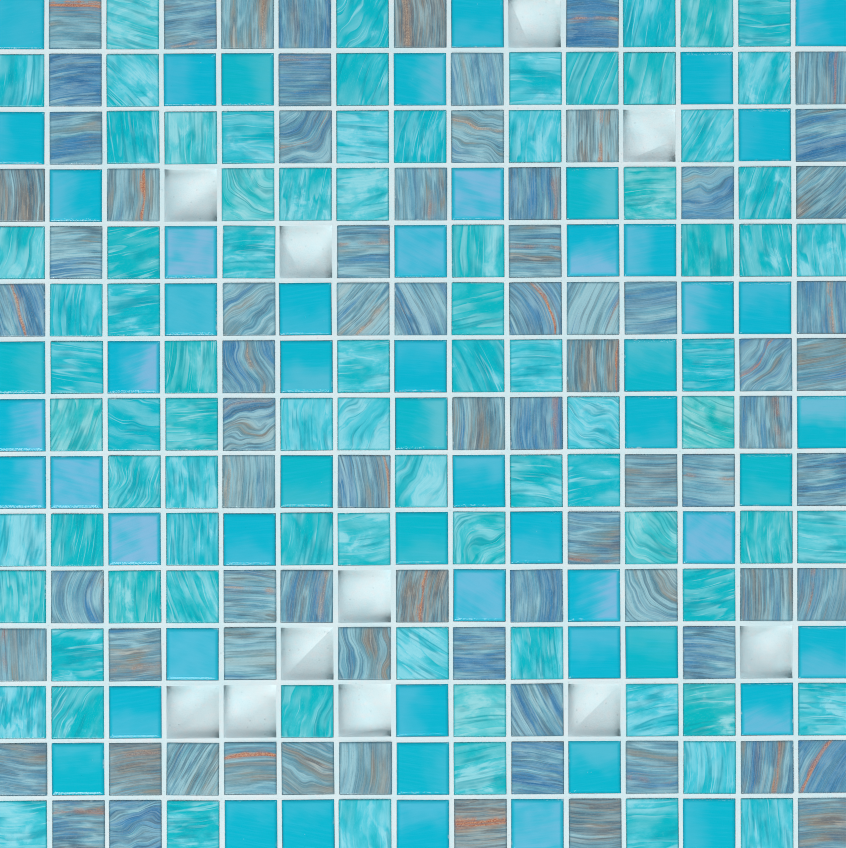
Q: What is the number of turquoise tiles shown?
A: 138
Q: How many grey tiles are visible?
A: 76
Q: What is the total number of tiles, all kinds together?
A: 214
